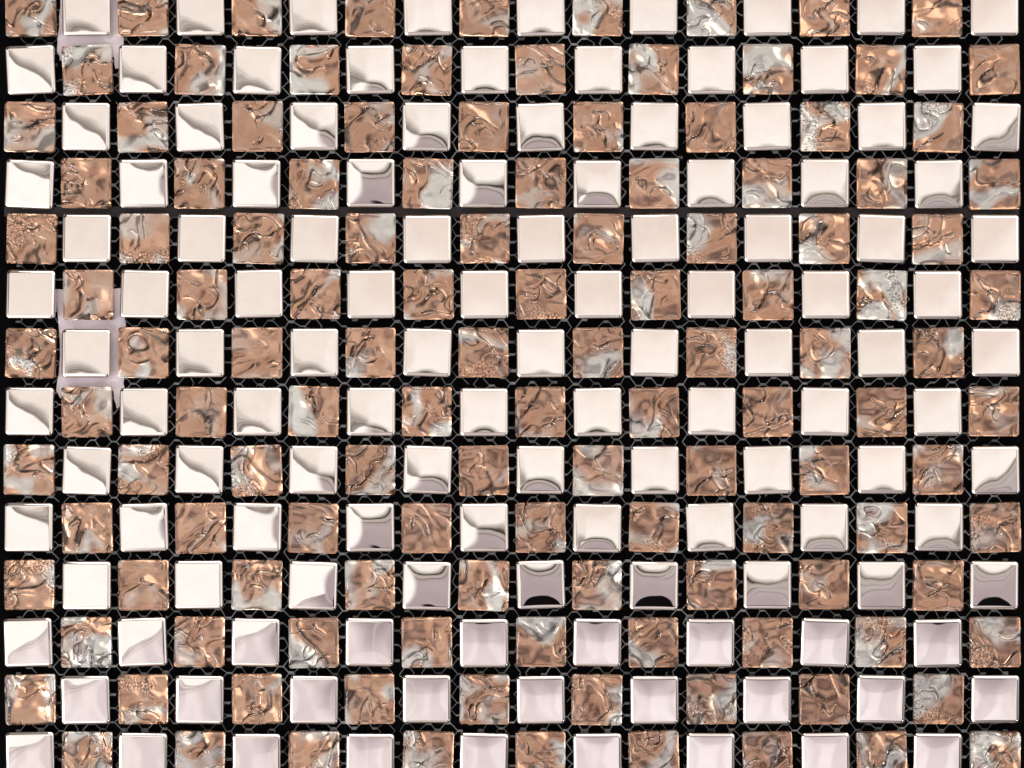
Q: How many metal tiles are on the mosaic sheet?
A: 126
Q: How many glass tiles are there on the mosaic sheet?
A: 126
